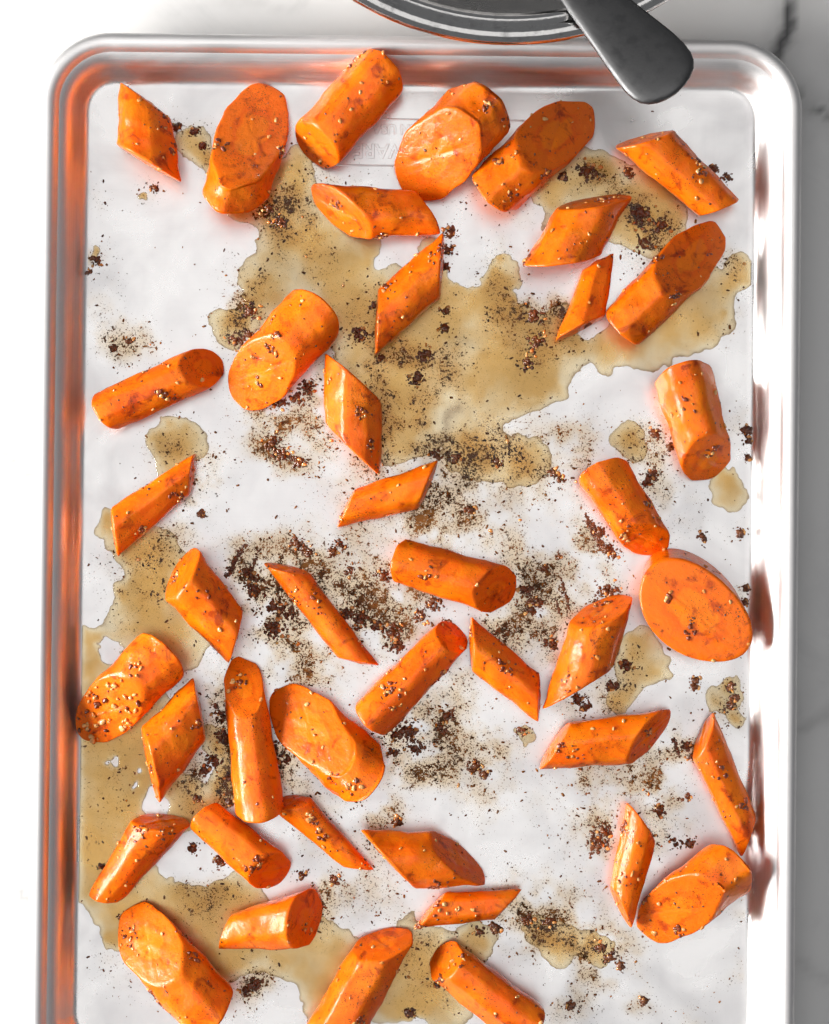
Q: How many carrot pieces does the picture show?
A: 42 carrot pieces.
